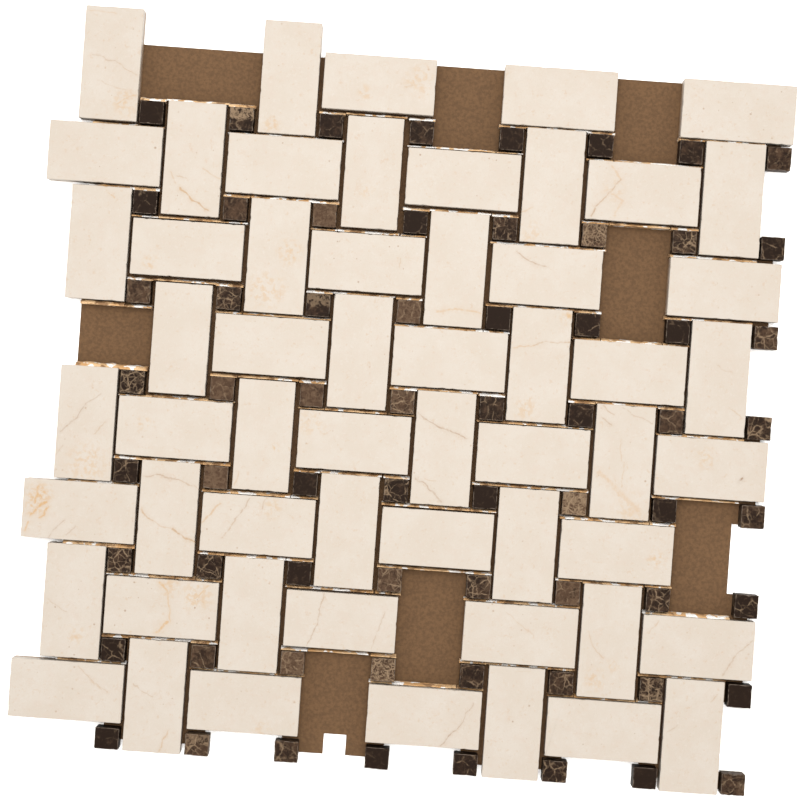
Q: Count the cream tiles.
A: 56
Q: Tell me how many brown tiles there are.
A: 64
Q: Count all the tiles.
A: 120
